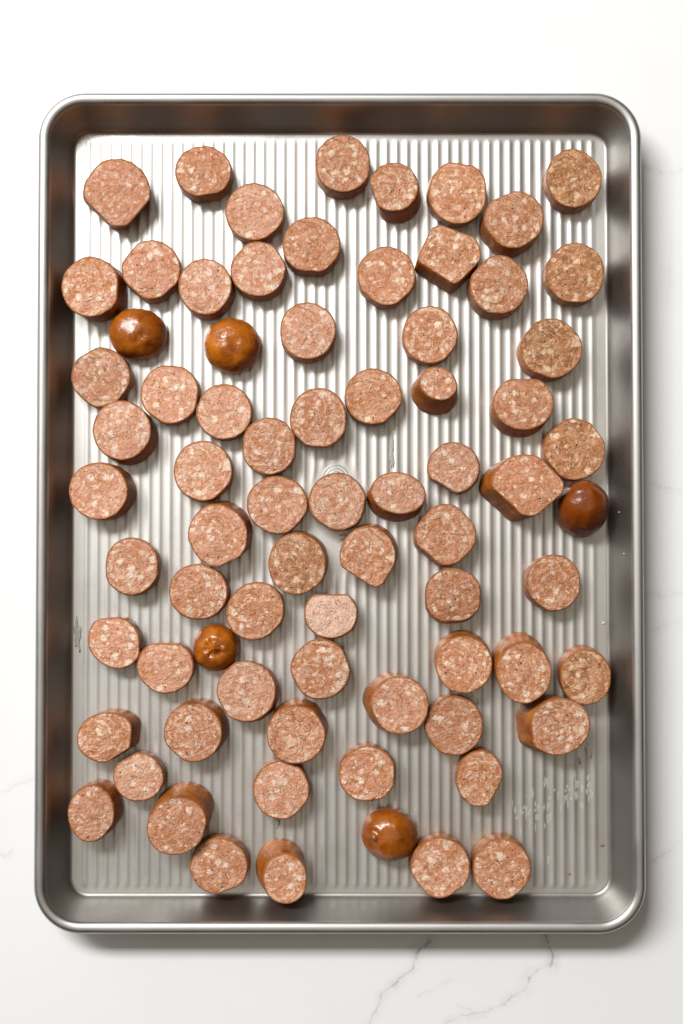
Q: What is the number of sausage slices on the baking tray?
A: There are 70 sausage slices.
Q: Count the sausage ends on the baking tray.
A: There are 5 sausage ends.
